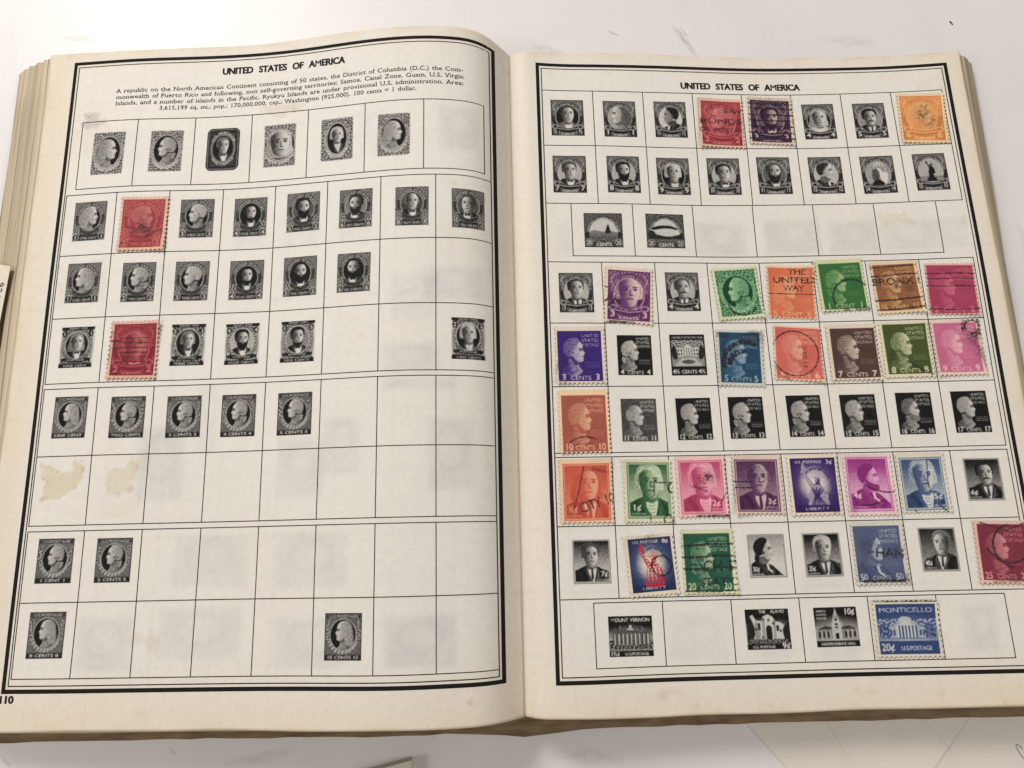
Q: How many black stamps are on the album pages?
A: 67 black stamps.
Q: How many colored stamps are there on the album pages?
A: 30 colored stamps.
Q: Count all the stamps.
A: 97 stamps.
